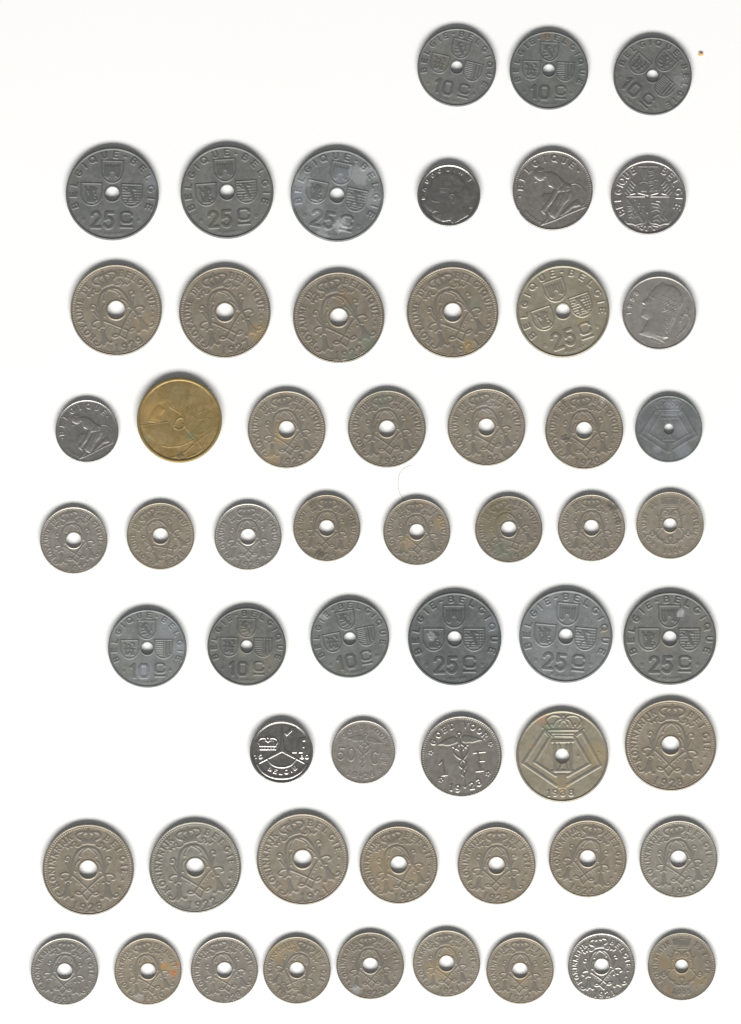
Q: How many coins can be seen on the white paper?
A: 57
